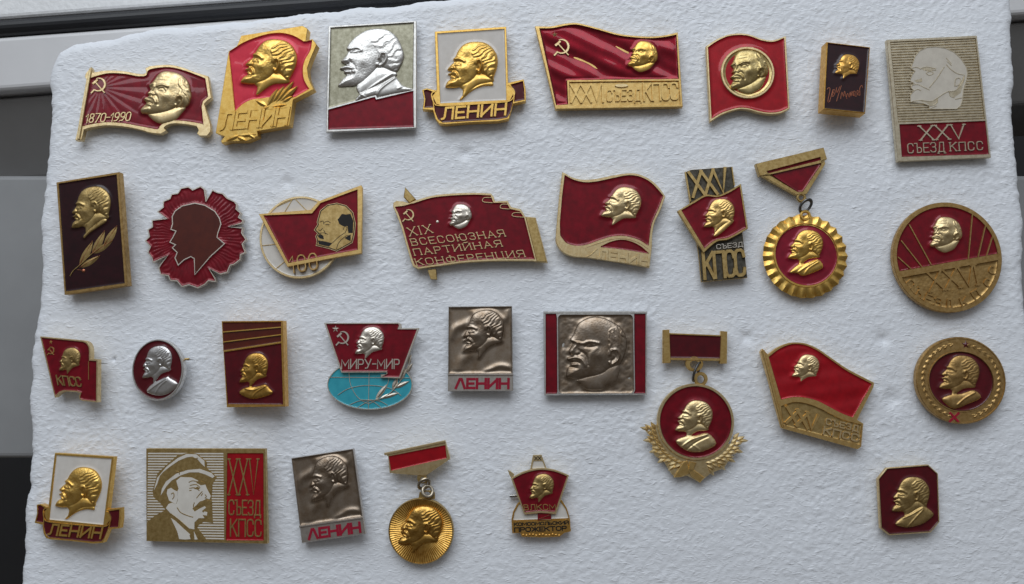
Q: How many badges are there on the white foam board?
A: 31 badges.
